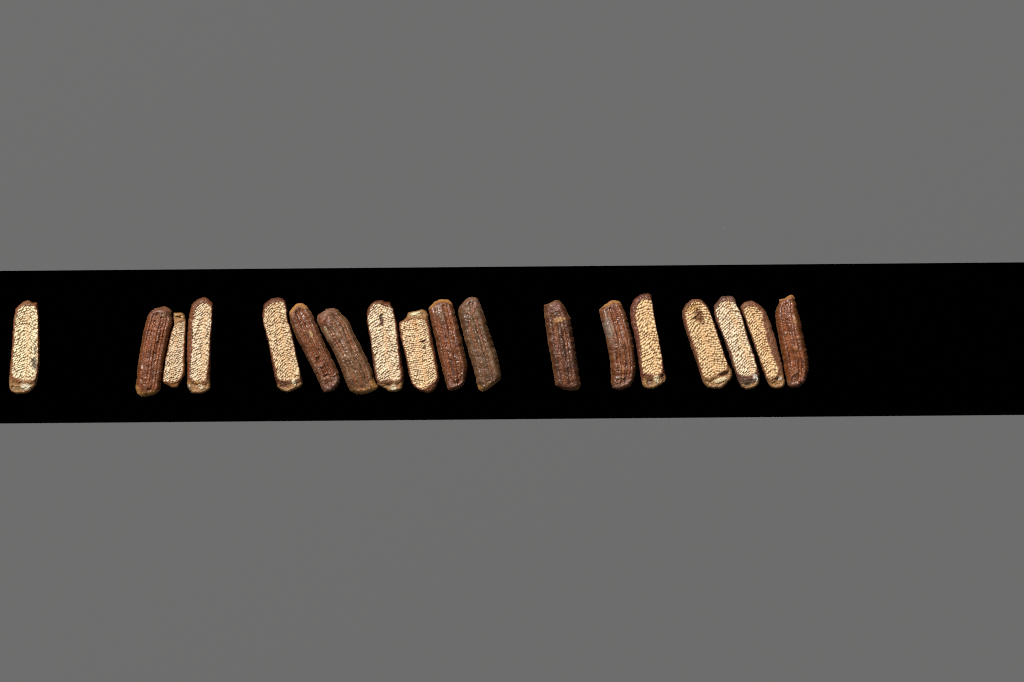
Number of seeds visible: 18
